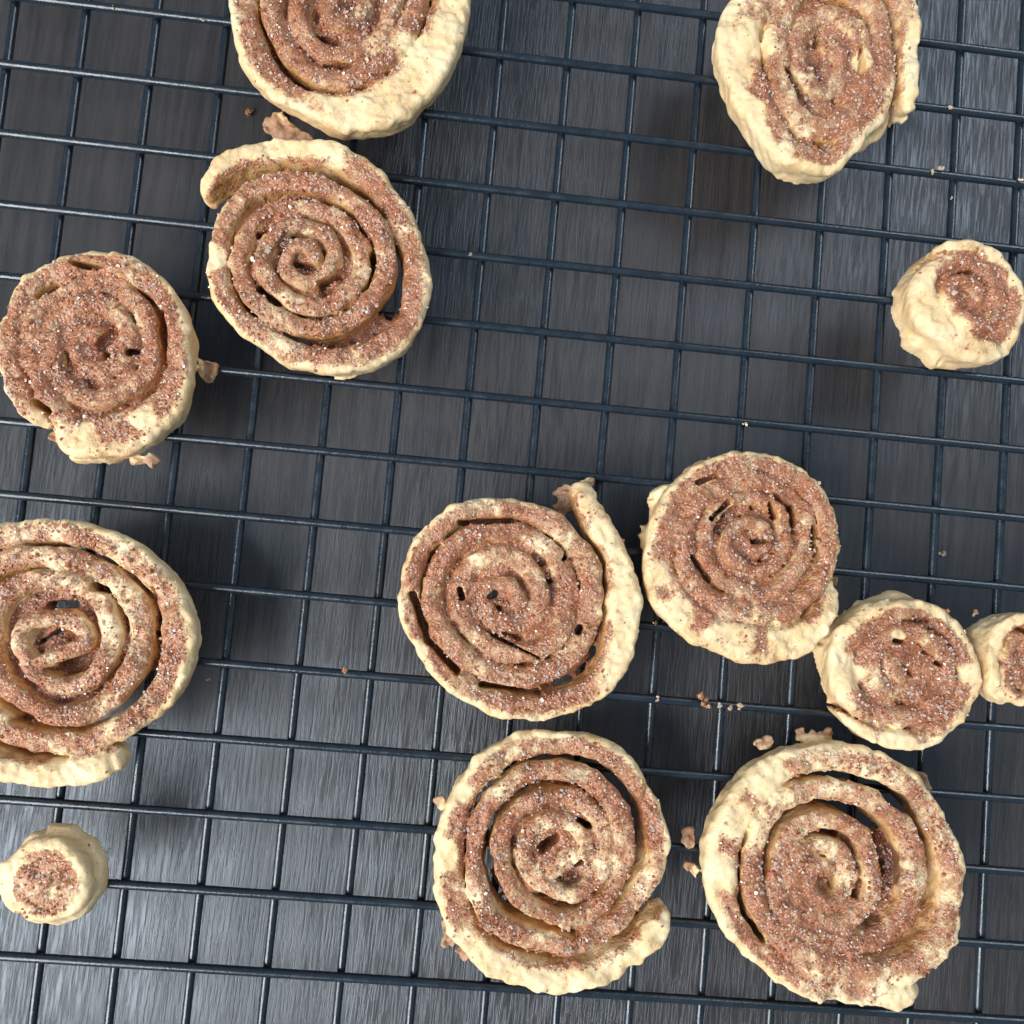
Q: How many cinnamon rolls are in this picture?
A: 13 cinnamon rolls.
